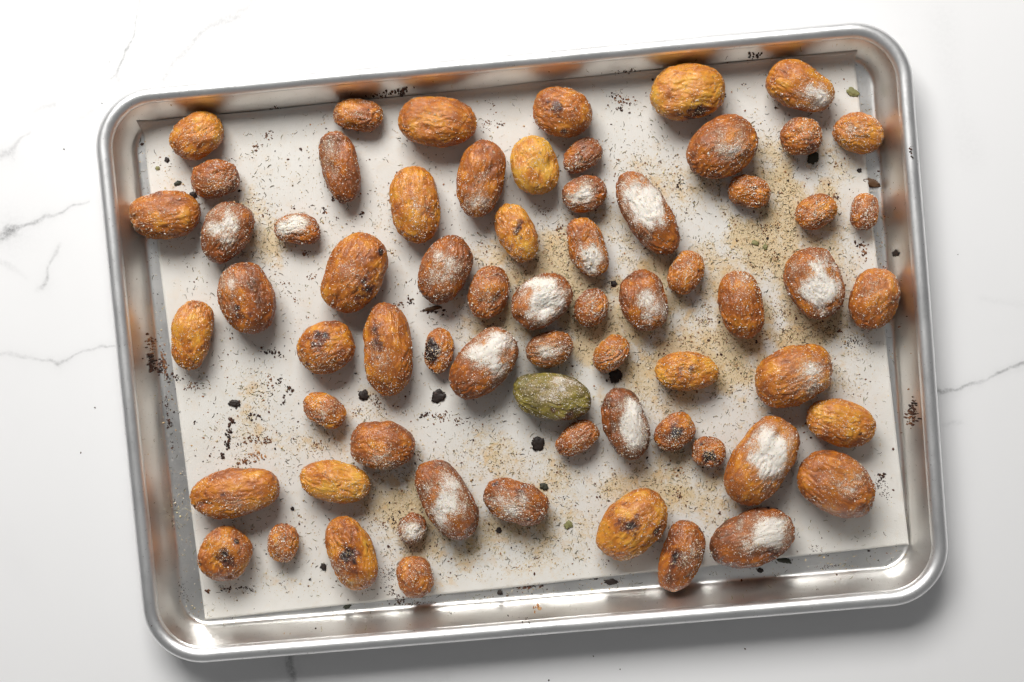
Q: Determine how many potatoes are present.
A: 67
